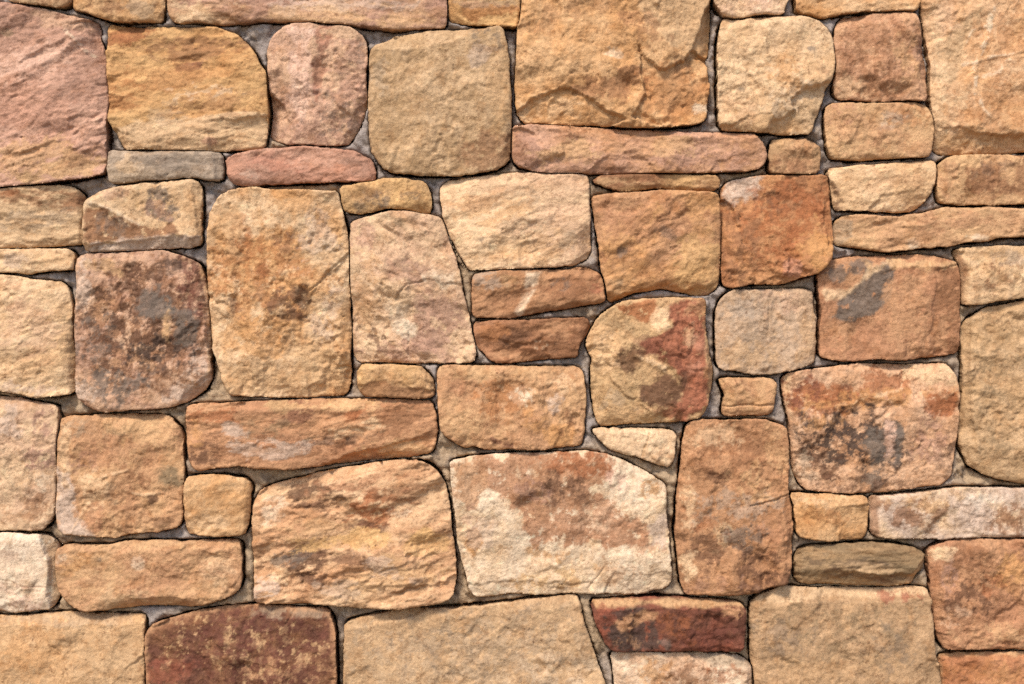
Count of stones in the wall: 66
